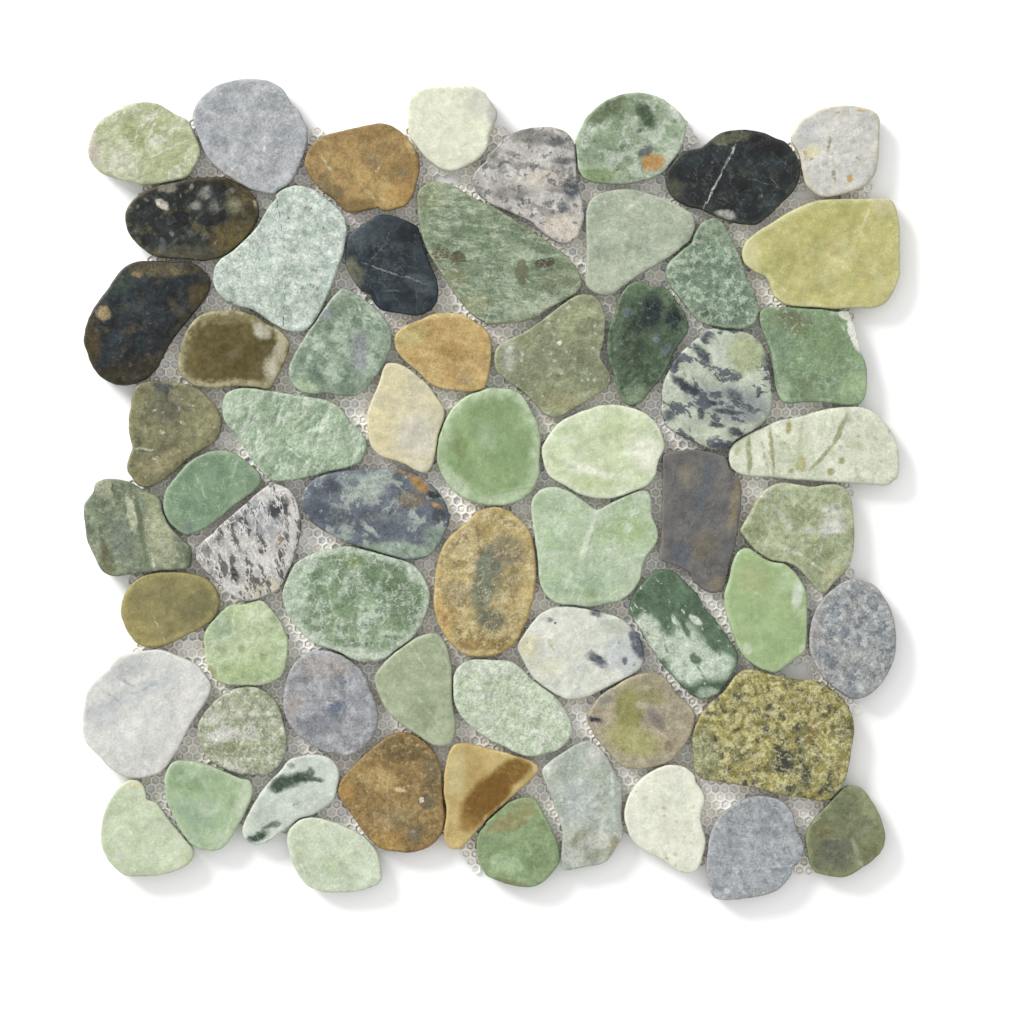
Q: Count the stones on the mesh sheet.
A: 62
